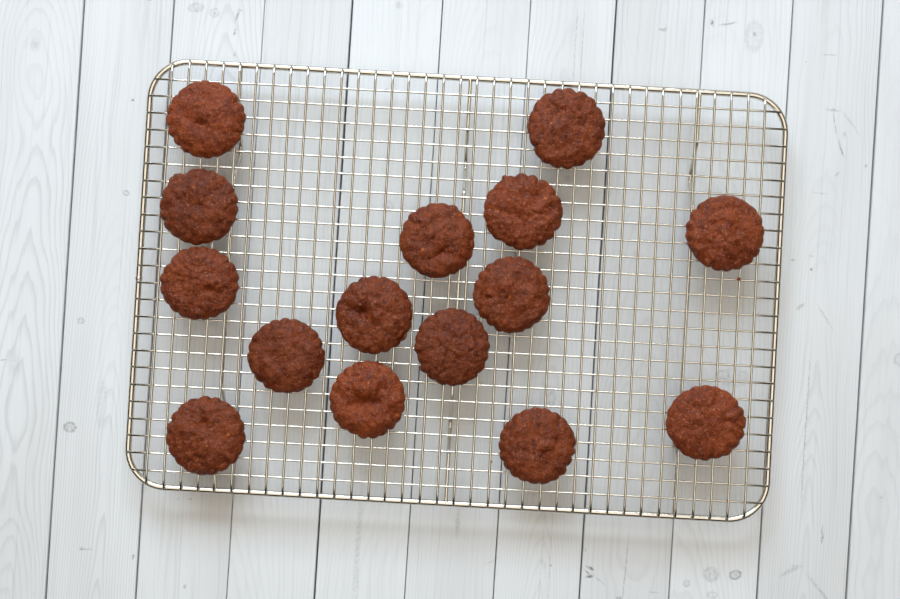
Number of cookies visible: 15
